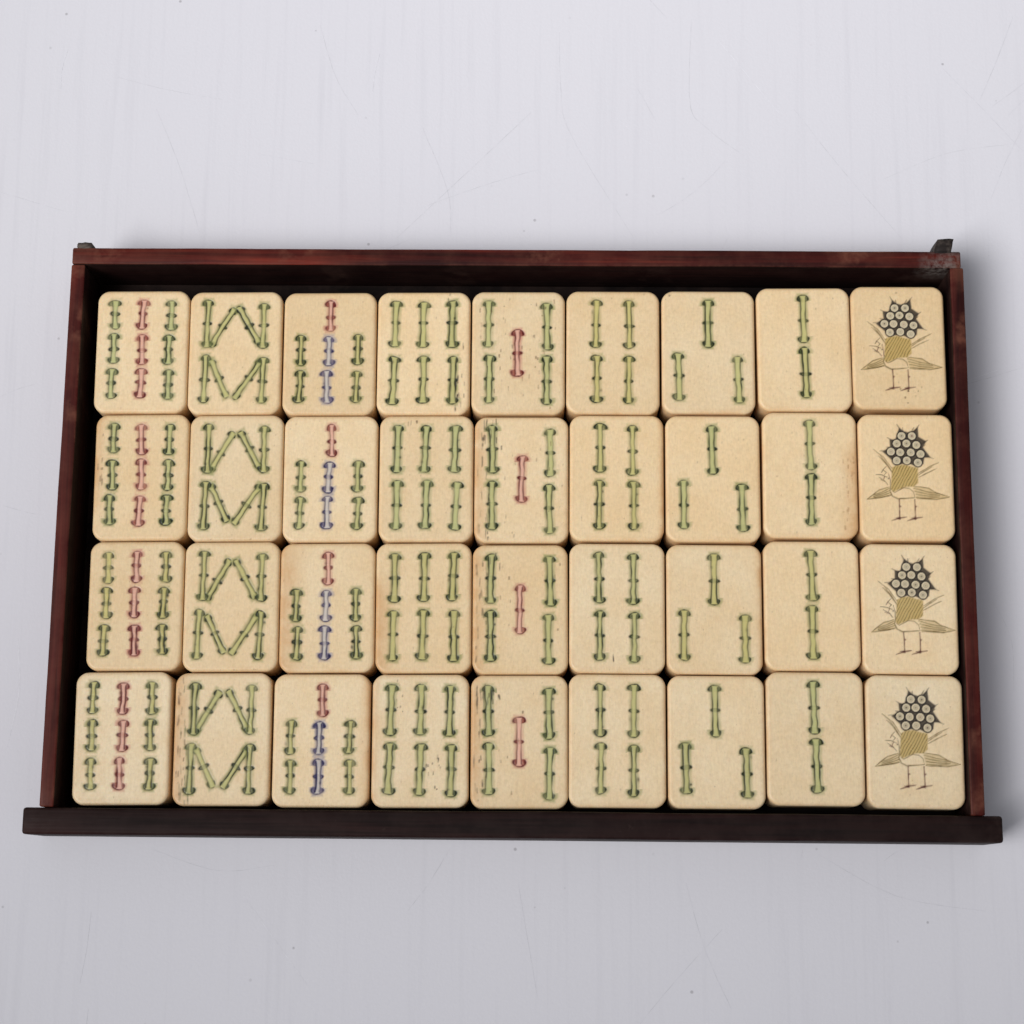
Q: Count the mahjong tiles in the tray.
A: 36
